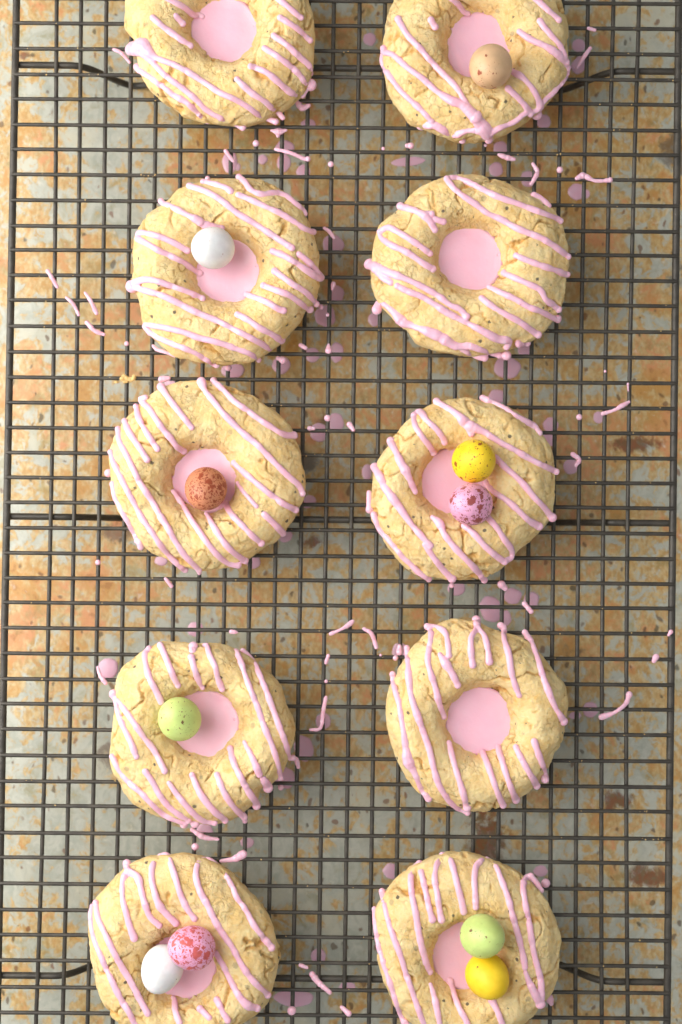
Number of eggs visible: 10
